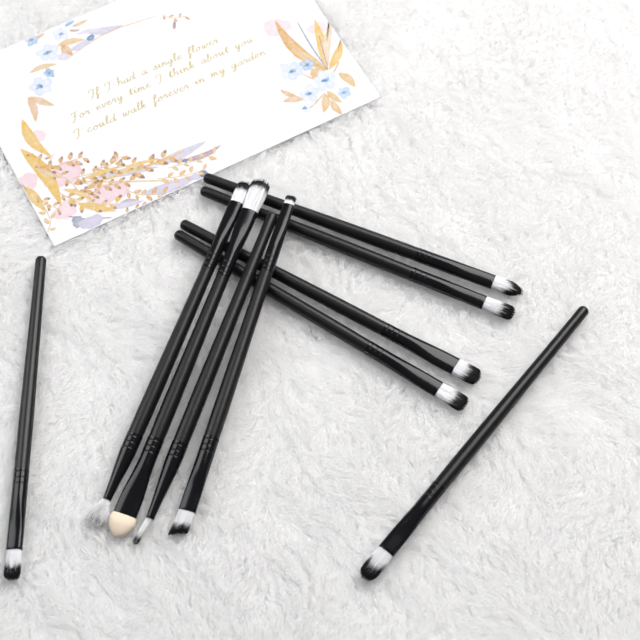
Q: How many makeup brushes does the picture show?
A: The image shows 10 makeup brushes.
